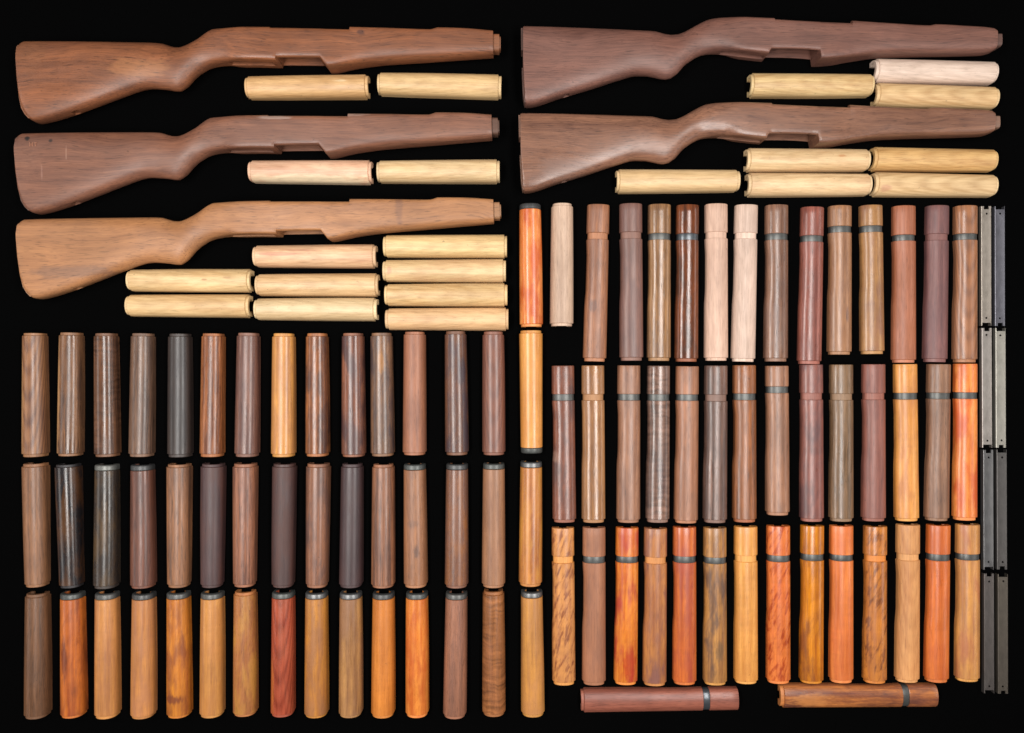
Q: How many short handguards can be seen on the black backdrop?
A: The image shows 68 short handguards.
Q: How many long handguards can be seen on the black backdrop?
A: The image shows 43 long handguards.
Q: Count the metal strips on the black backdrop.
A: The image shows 8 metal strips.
